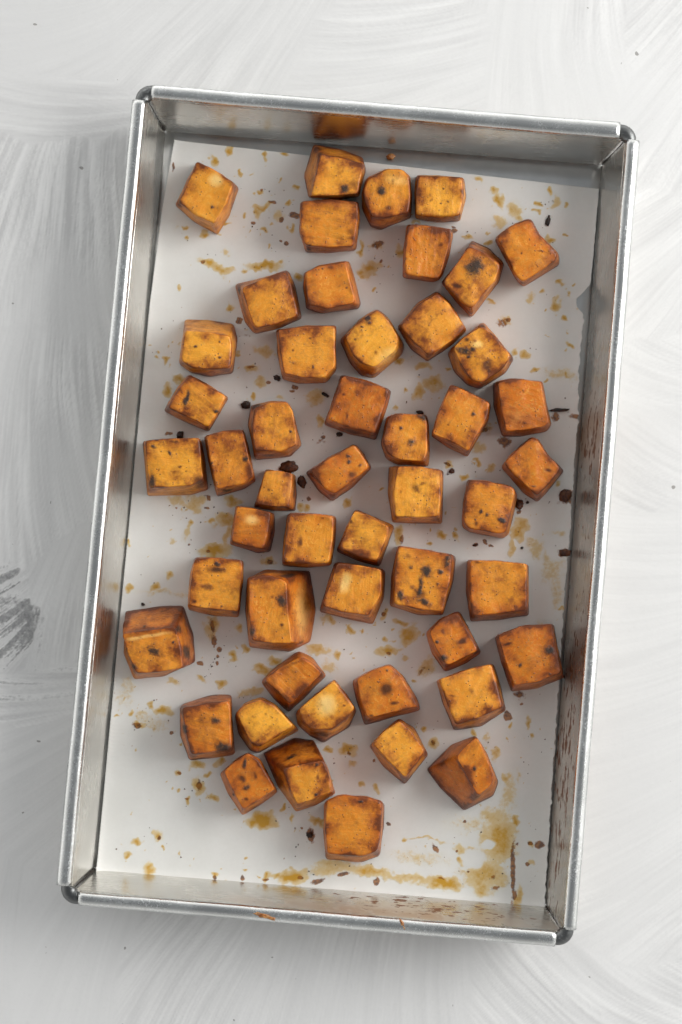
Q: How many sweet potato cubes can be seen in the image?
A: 50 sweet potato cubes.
